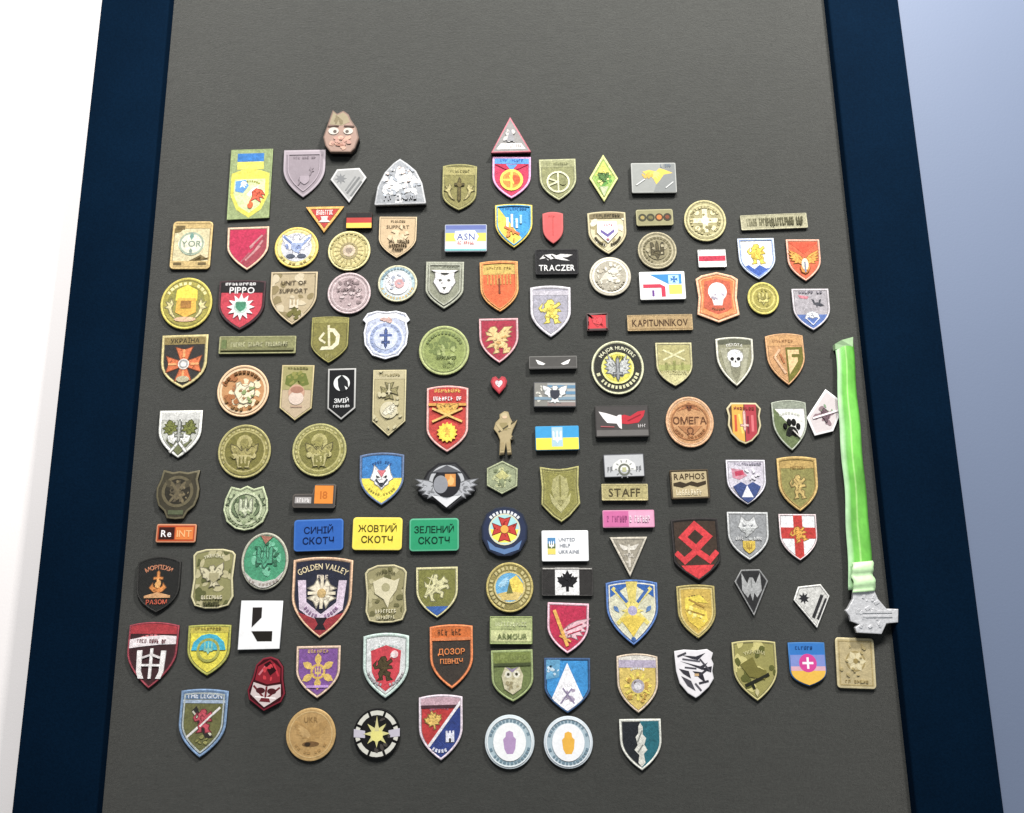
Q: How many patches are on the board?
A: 131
